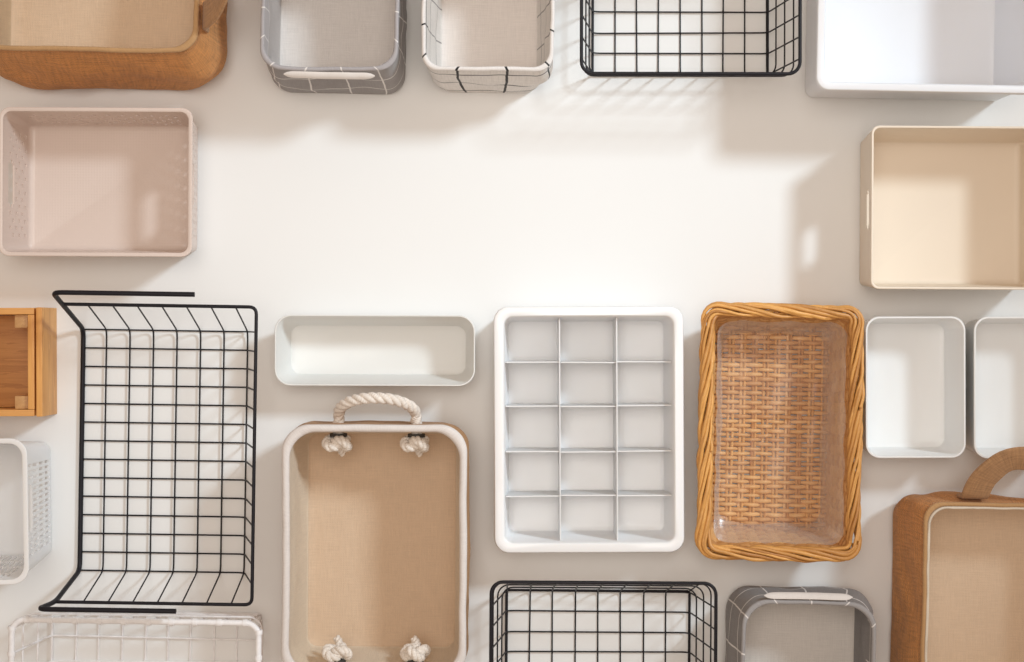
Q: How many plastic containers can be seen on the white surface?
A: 8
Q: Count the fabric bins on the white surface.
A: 6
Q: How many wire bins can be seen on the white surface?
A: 4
